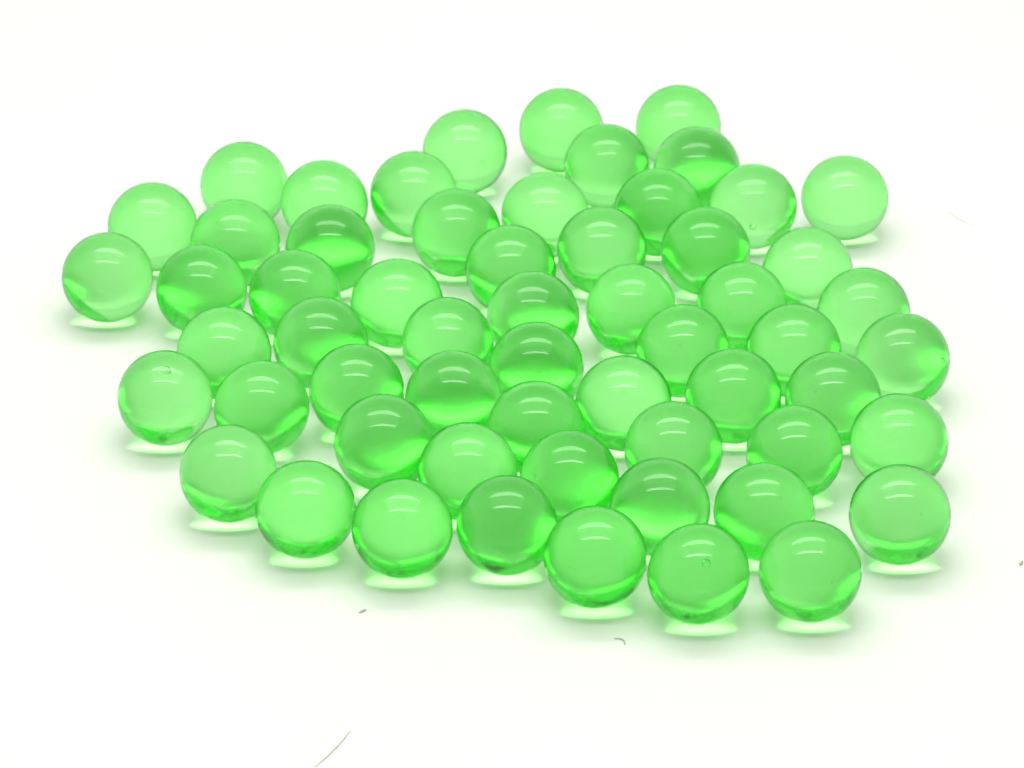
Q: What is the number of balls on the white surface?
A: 59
